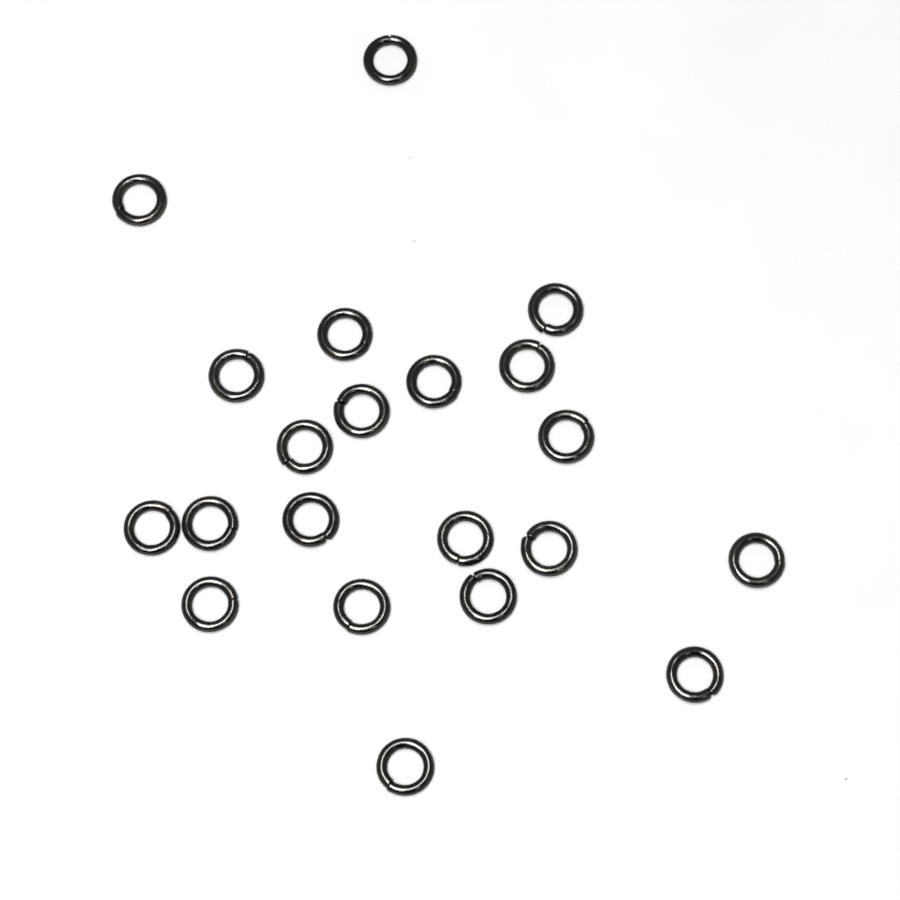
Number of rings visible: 21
